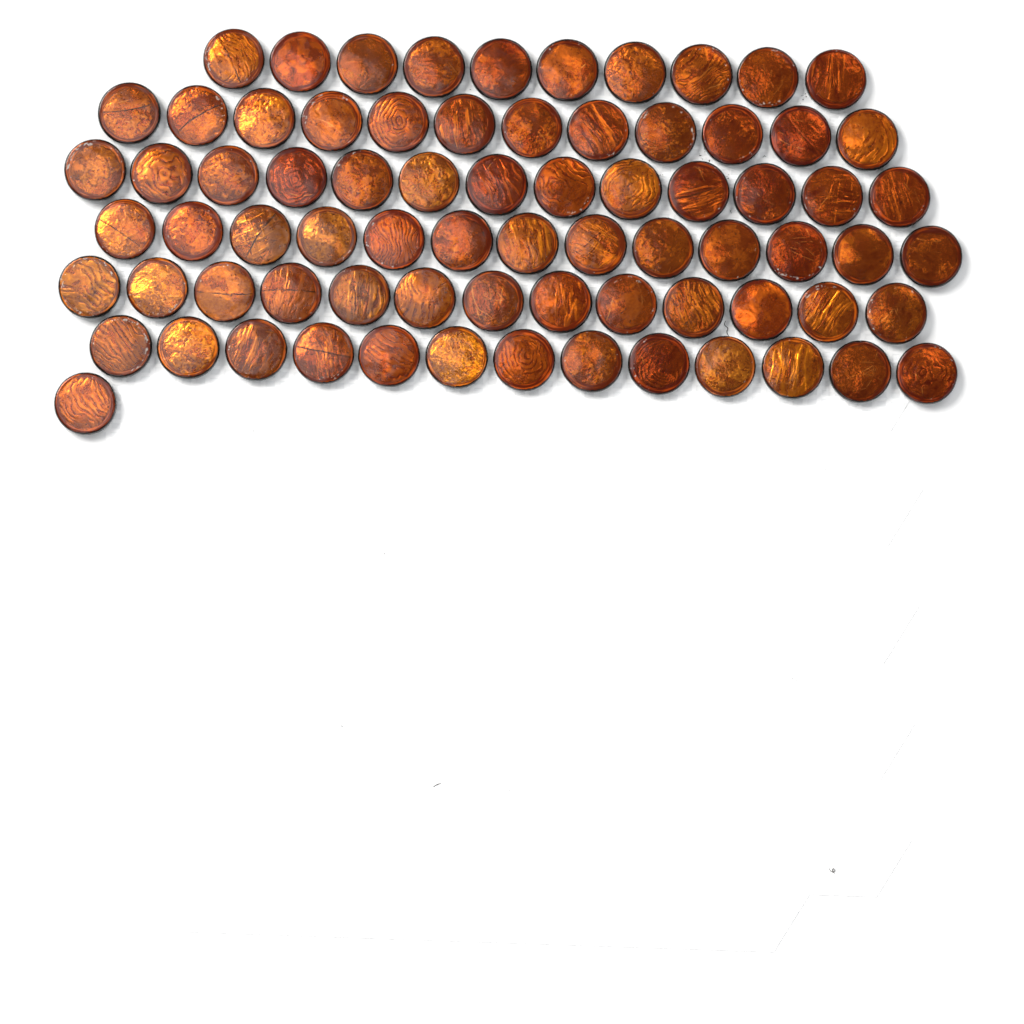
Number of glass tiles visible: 75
